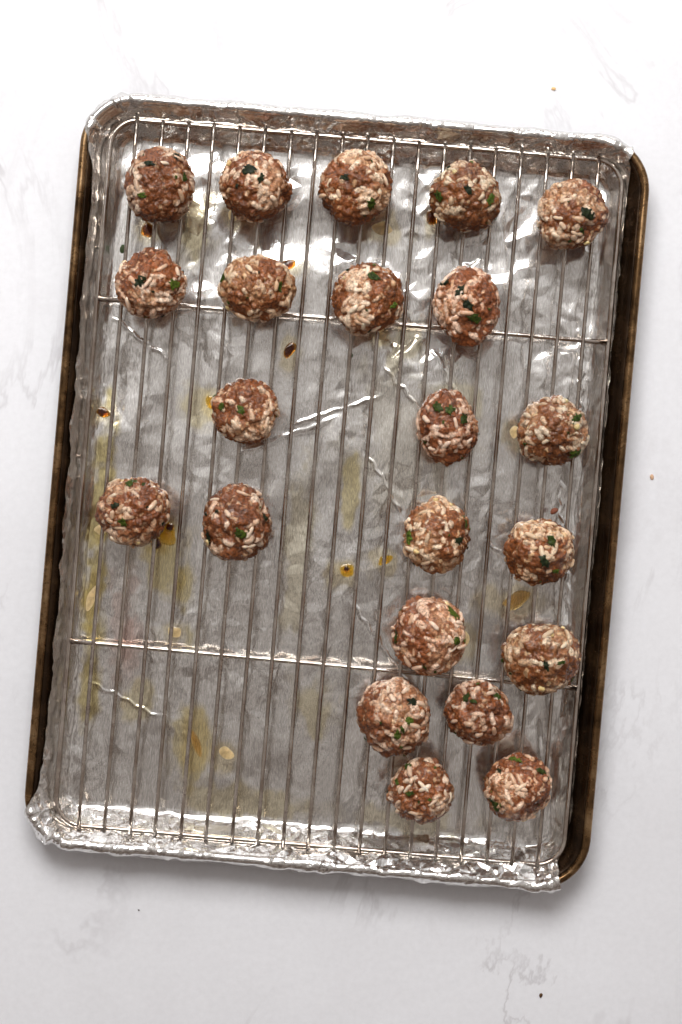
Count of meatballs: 22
